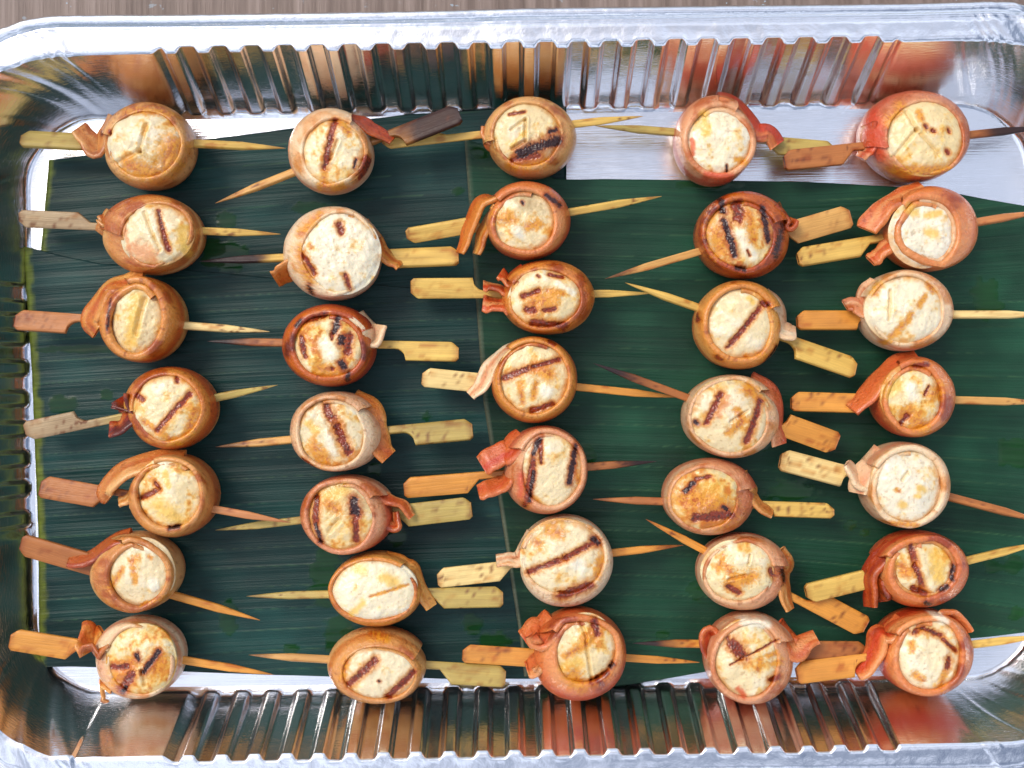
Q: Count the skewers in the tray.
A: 35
